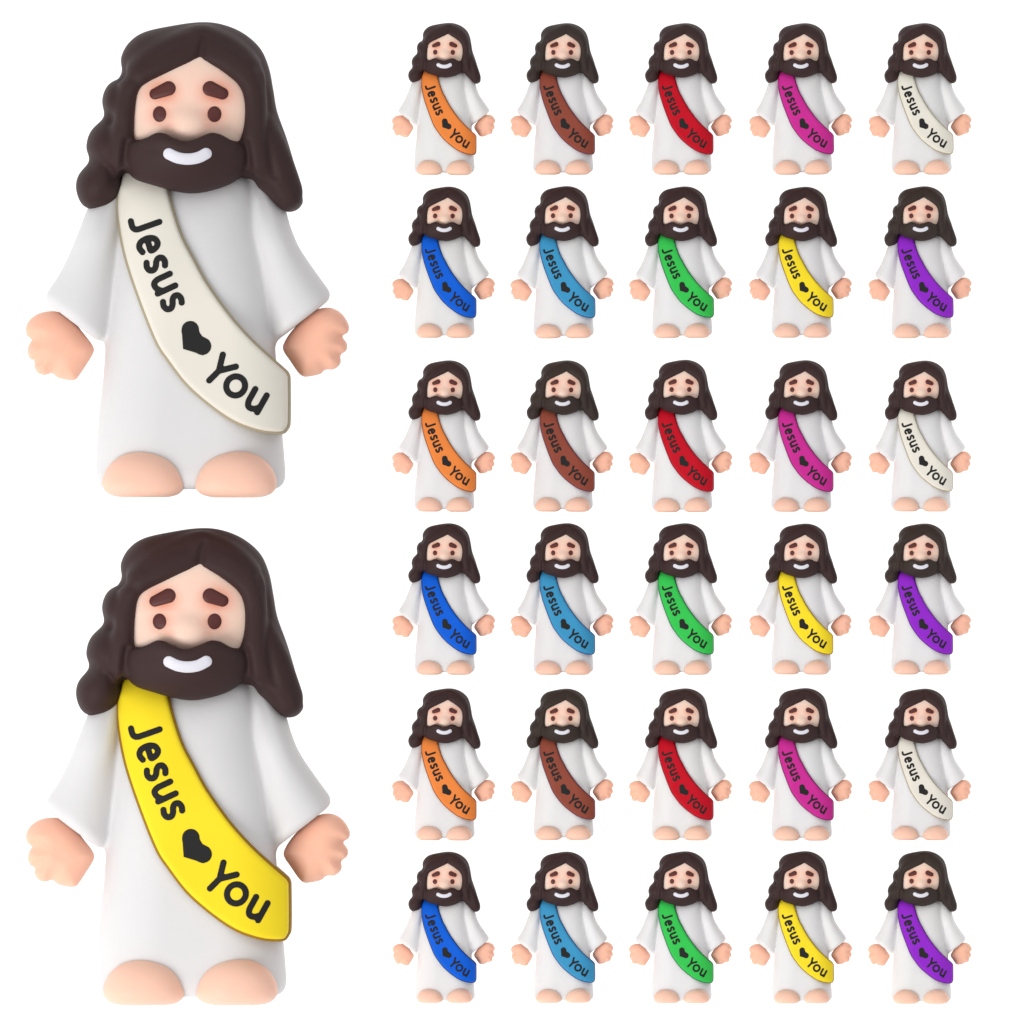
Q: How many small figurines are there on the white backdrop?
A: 30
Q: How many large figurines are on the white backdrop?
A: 2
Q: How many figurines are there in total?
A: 32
